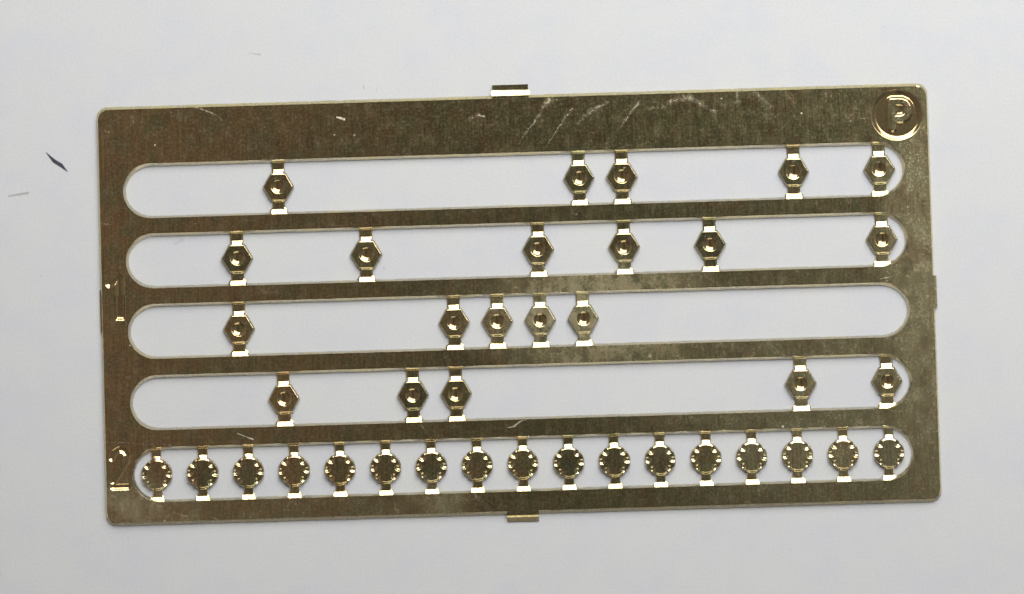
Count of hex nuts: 21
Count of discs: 17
